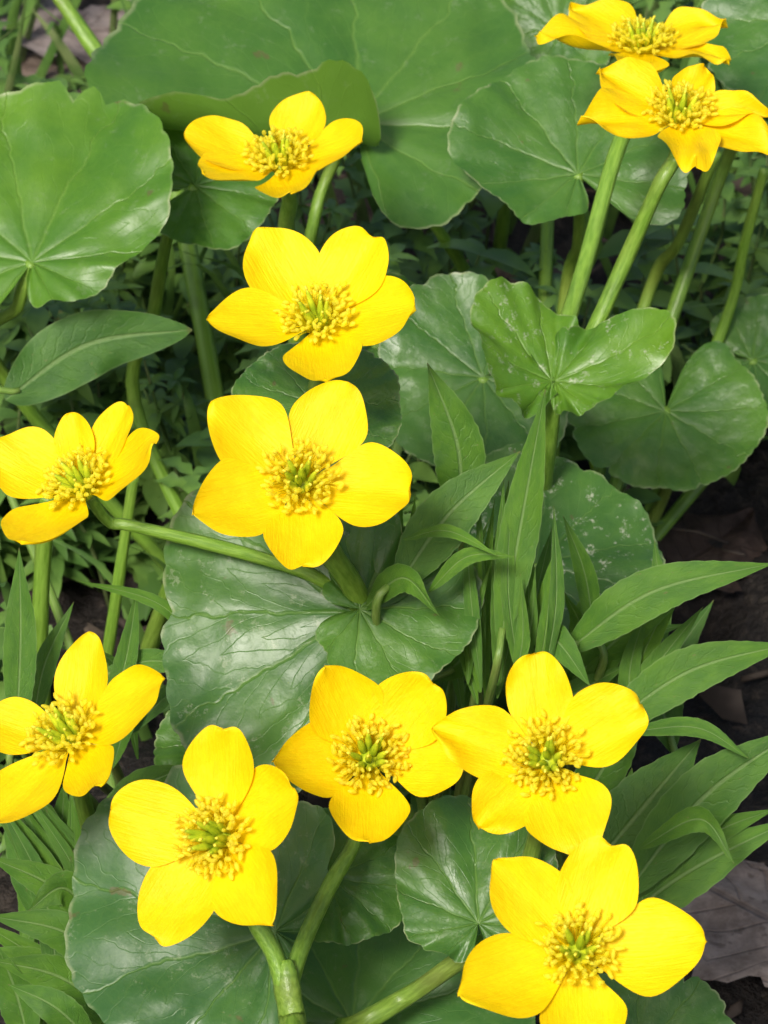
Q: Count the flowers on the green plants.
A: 11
